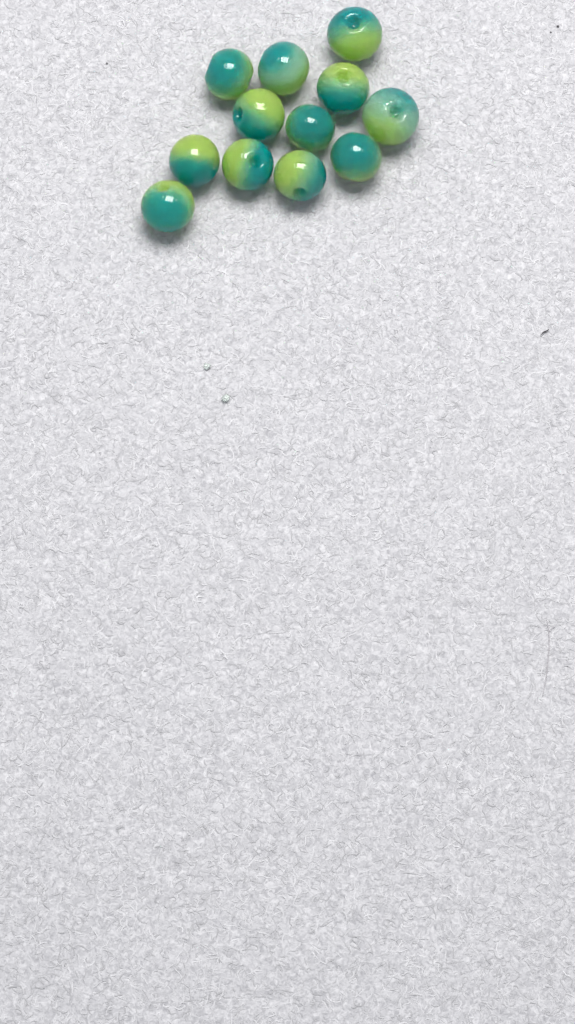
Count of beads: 12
